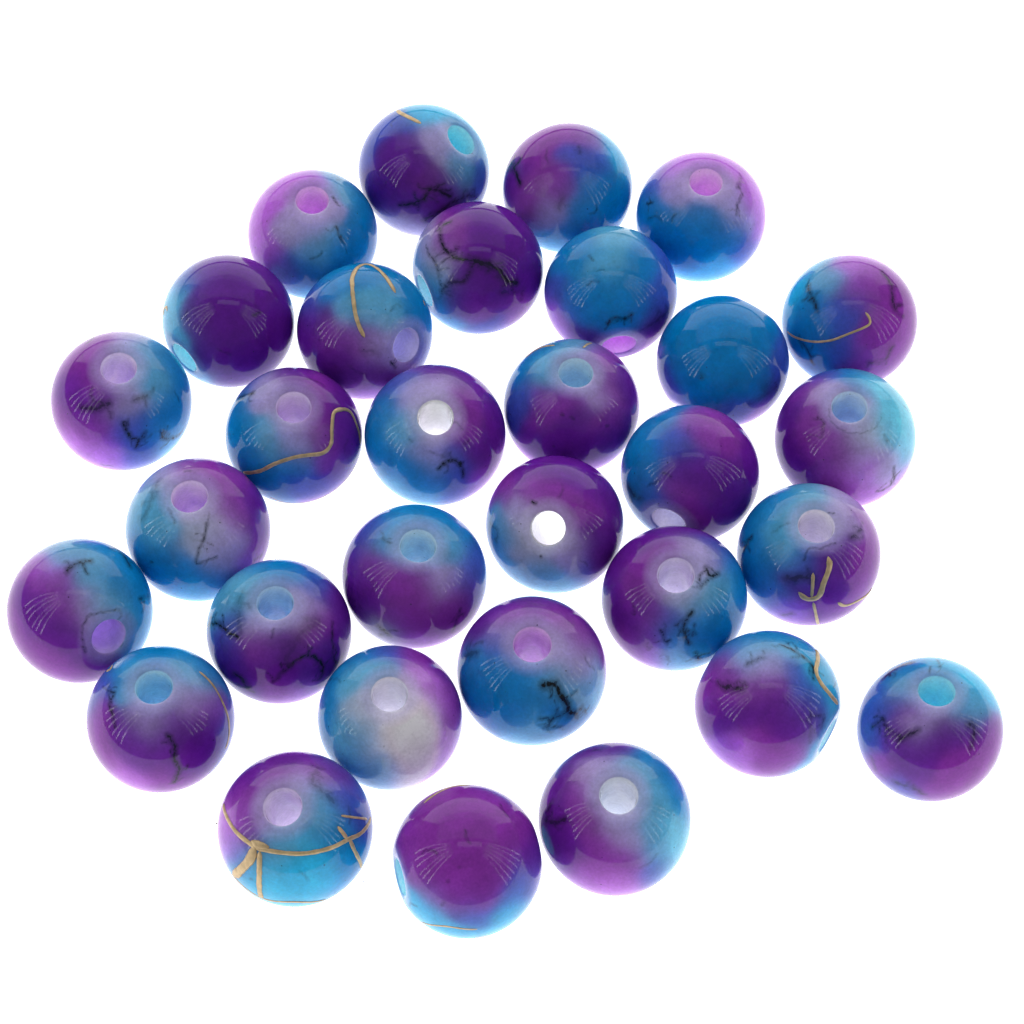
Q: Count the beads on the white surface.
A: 31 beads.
